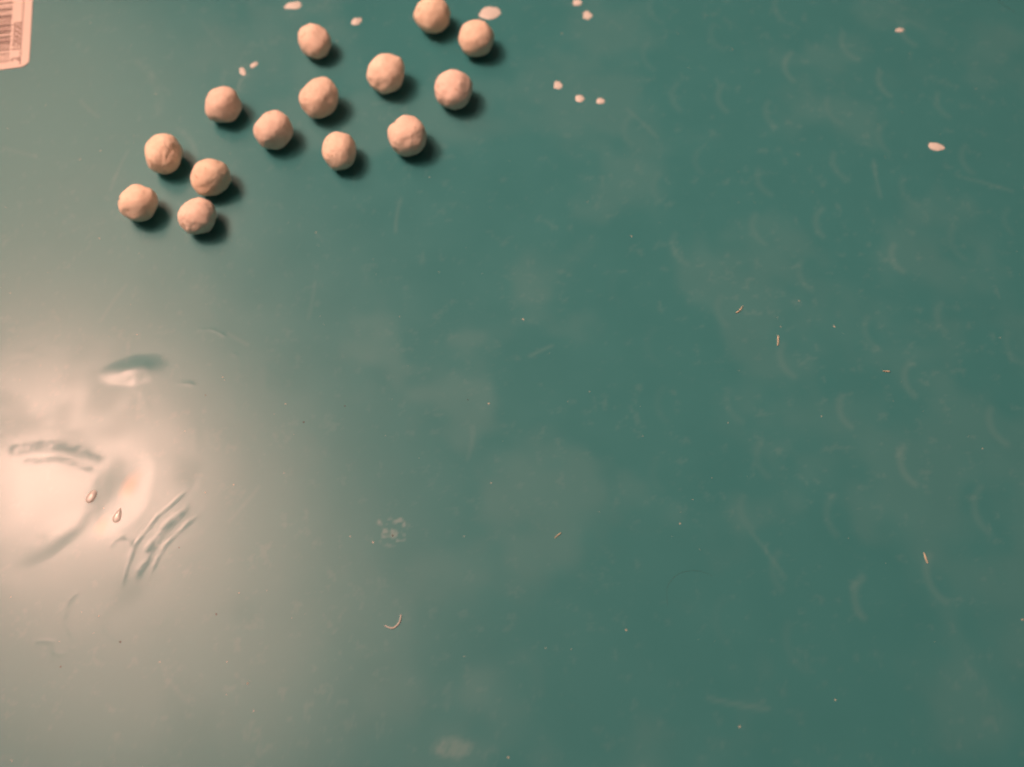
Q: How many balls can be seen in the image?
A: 14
